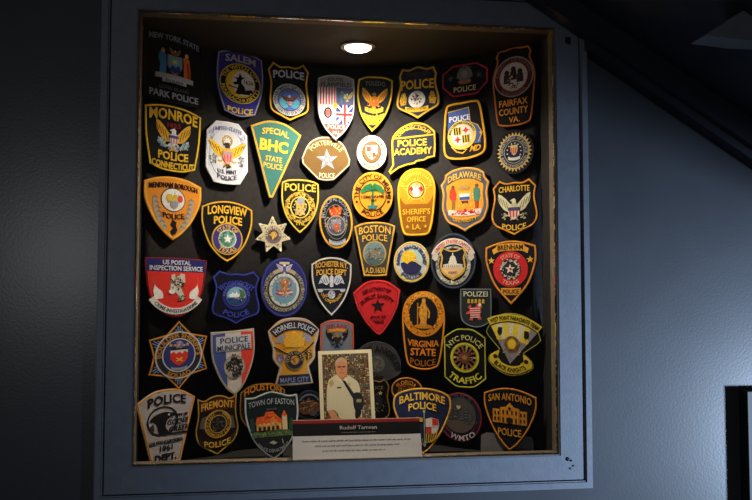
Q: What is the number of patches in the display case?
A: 53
